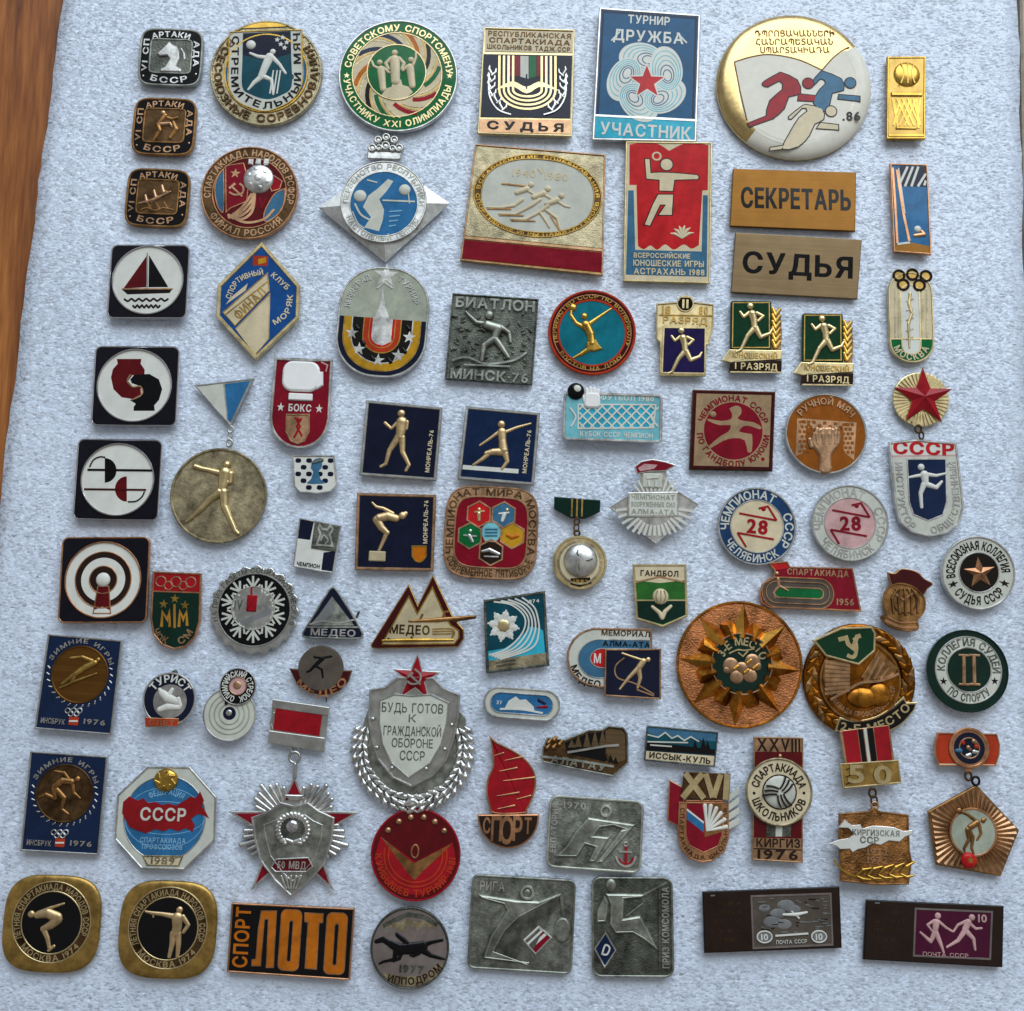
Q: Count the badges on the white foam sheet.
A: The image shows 83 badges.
